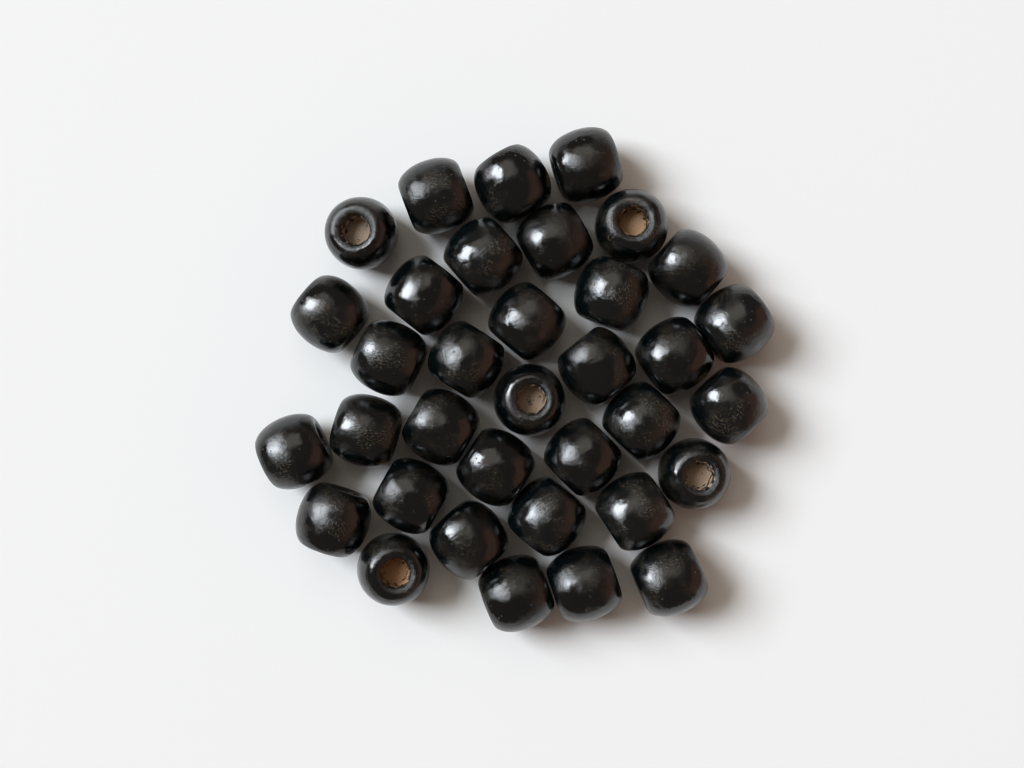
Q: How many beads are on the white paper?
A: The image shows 35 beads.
